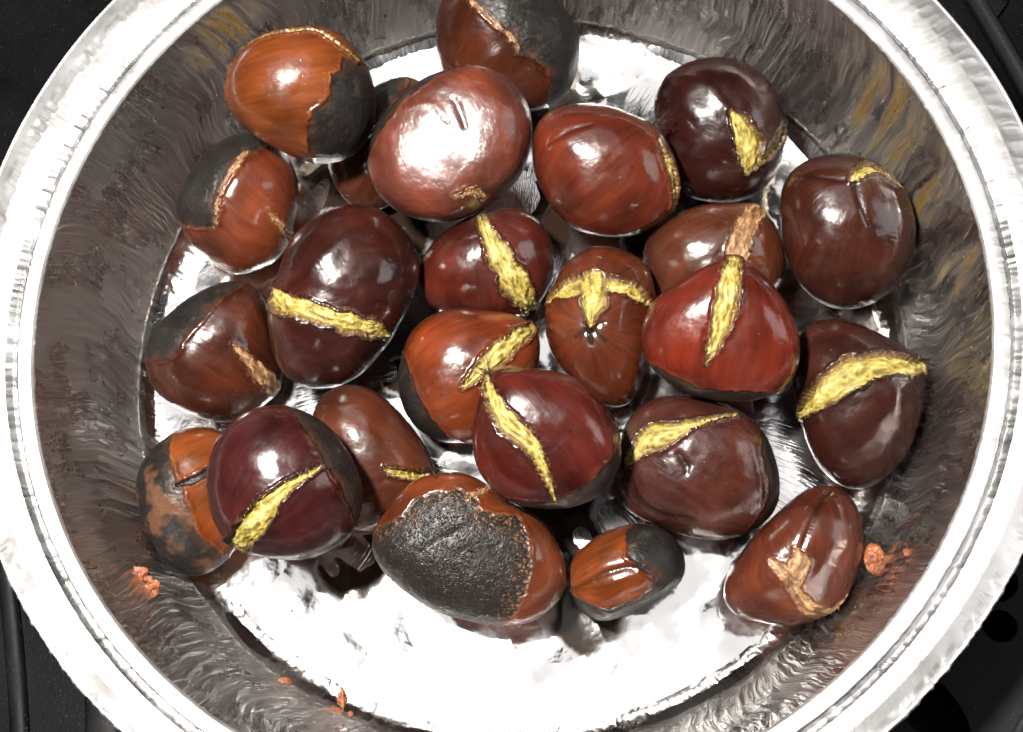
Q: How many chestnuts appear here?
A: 24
